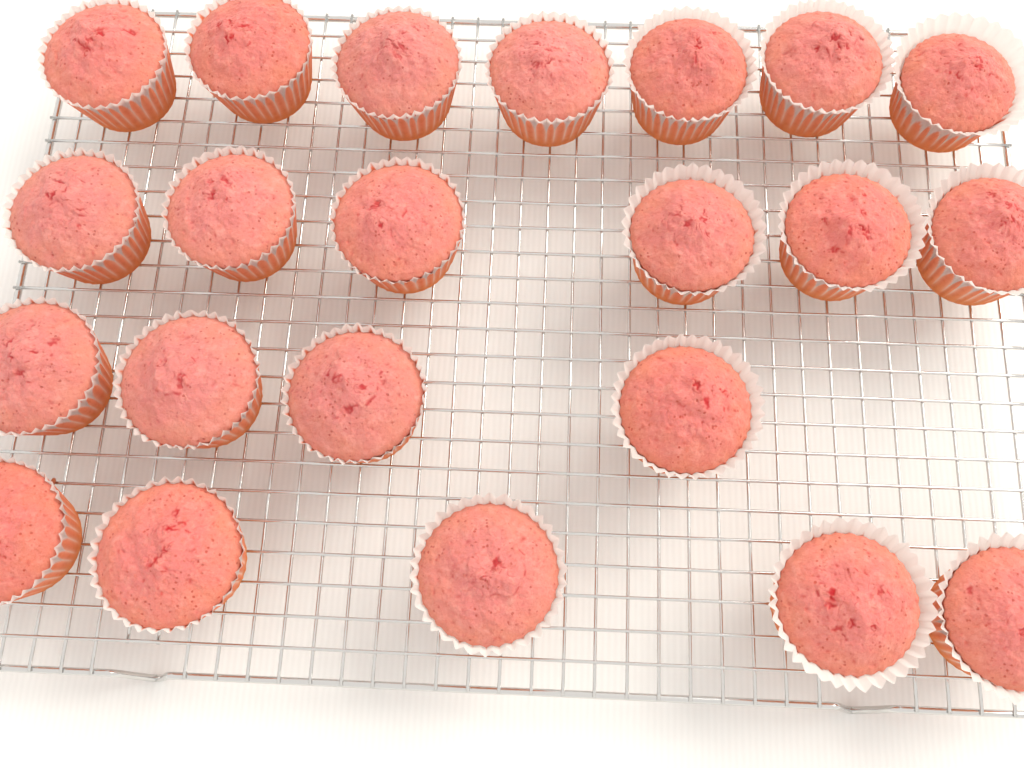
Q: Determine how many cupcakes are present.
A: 22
